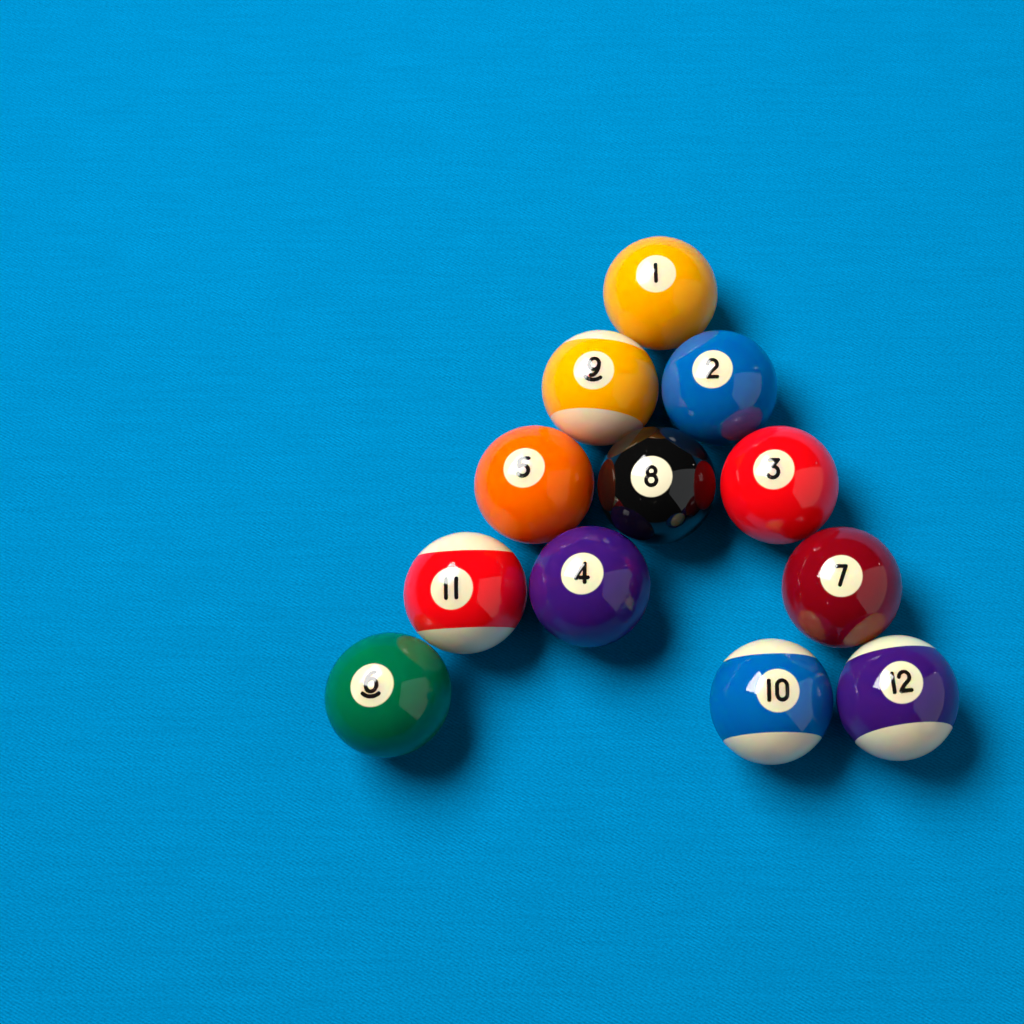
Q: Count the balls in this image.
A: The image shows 12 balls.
